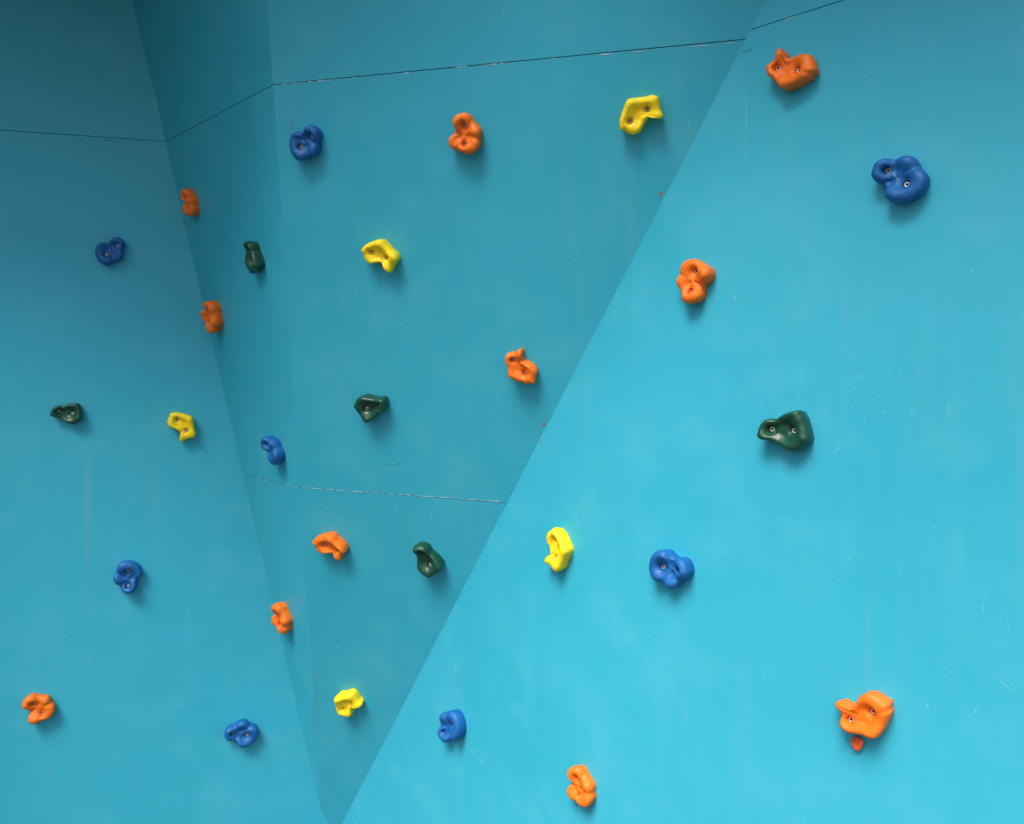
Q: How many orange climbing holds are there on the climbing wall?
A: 11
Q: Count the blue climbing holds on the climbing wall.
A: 8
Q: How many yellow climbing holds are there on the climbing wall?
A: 5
